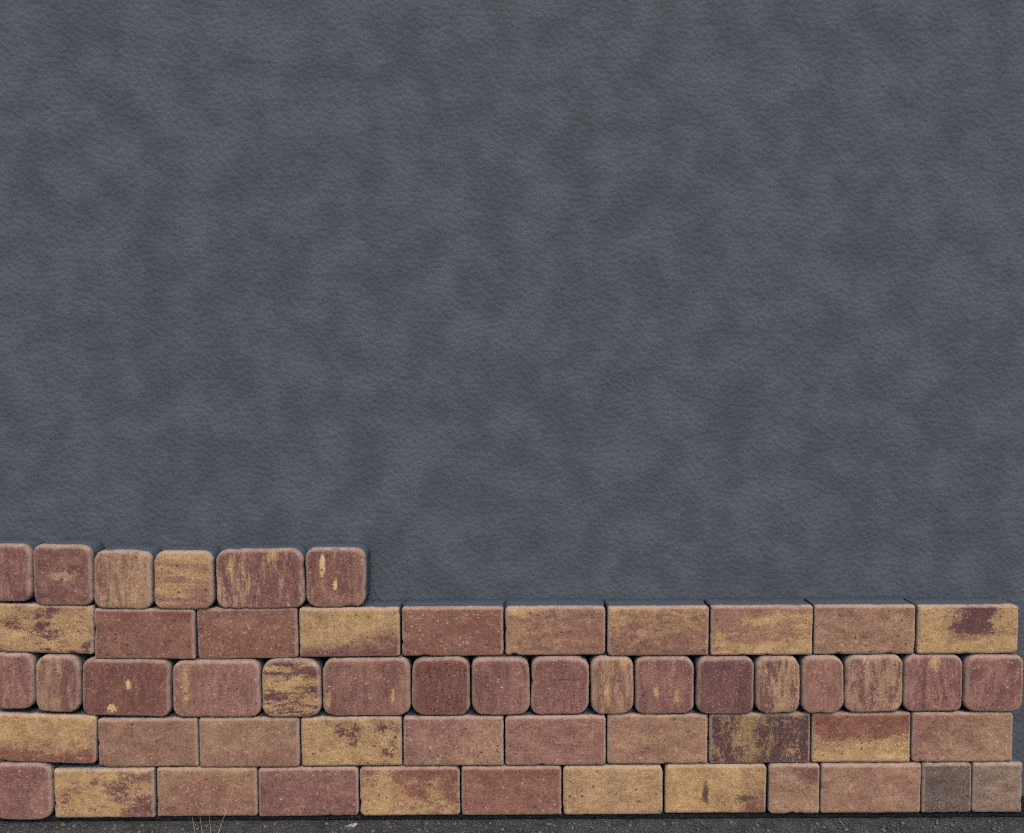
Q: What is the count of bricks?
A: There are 55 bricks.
